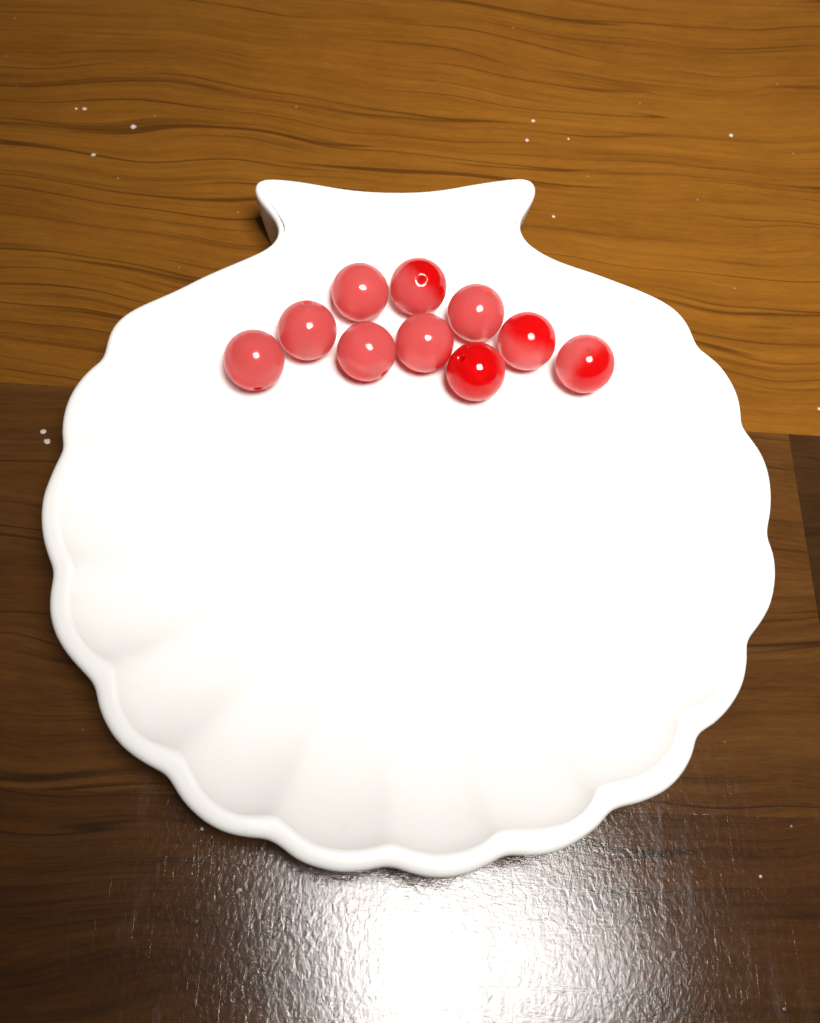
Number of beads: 10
